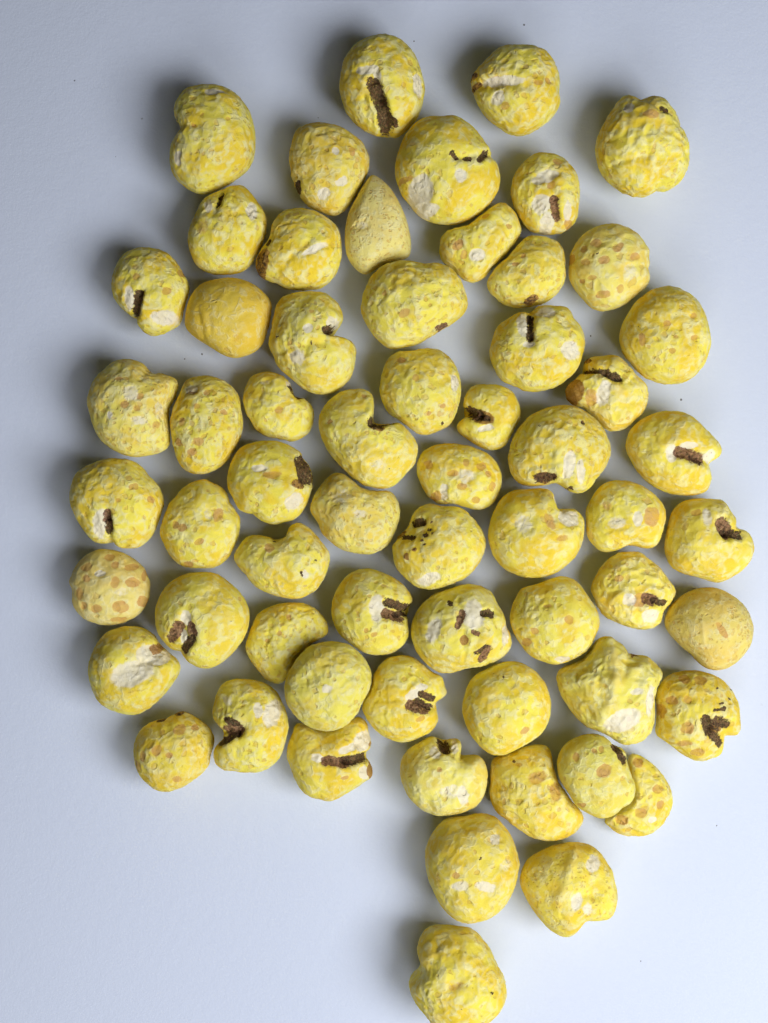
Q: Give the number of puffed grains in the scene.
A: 62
